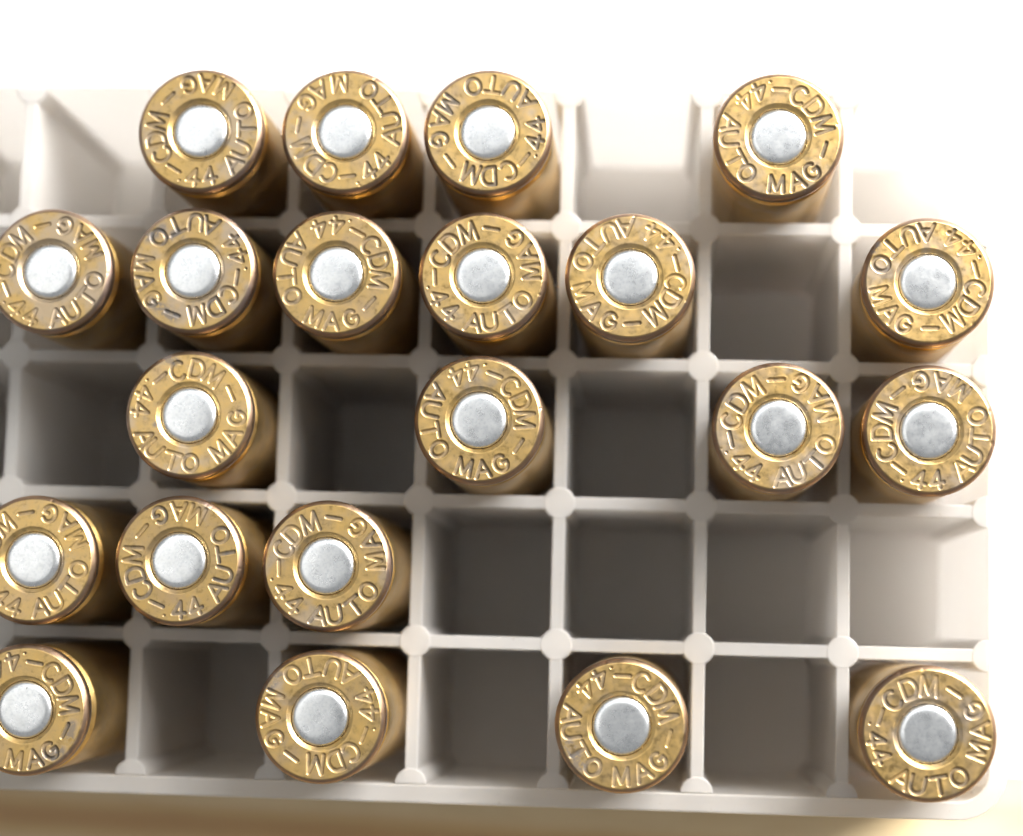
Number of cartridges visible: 21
